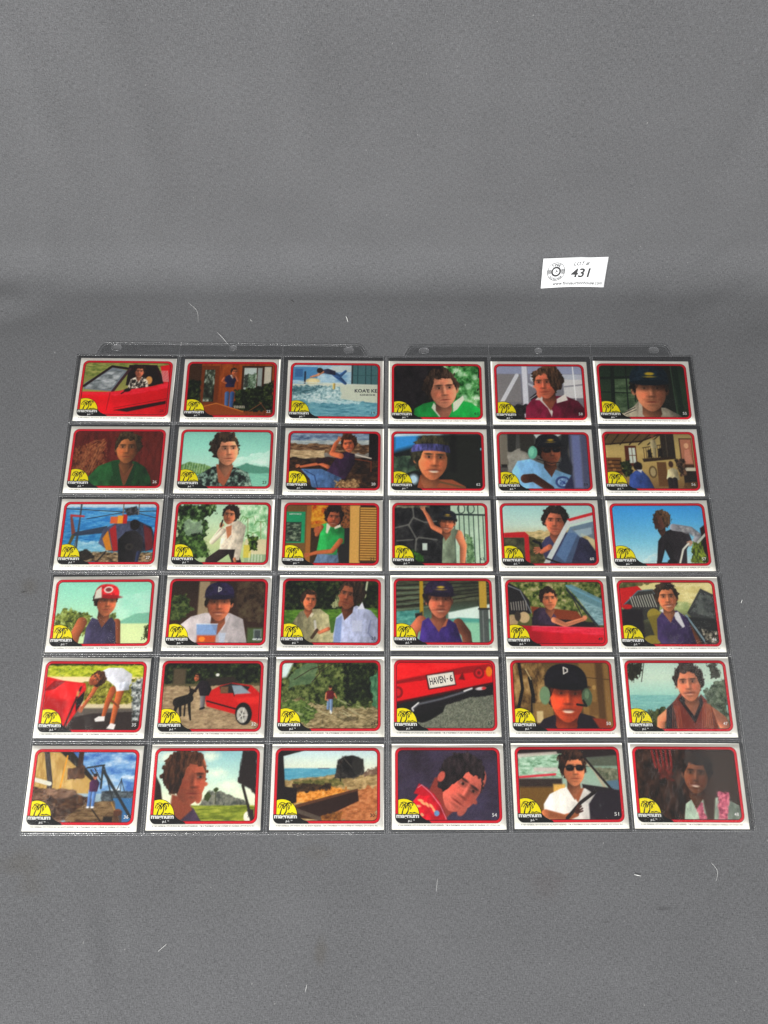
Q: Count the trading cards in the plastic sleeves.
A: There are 36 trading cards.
